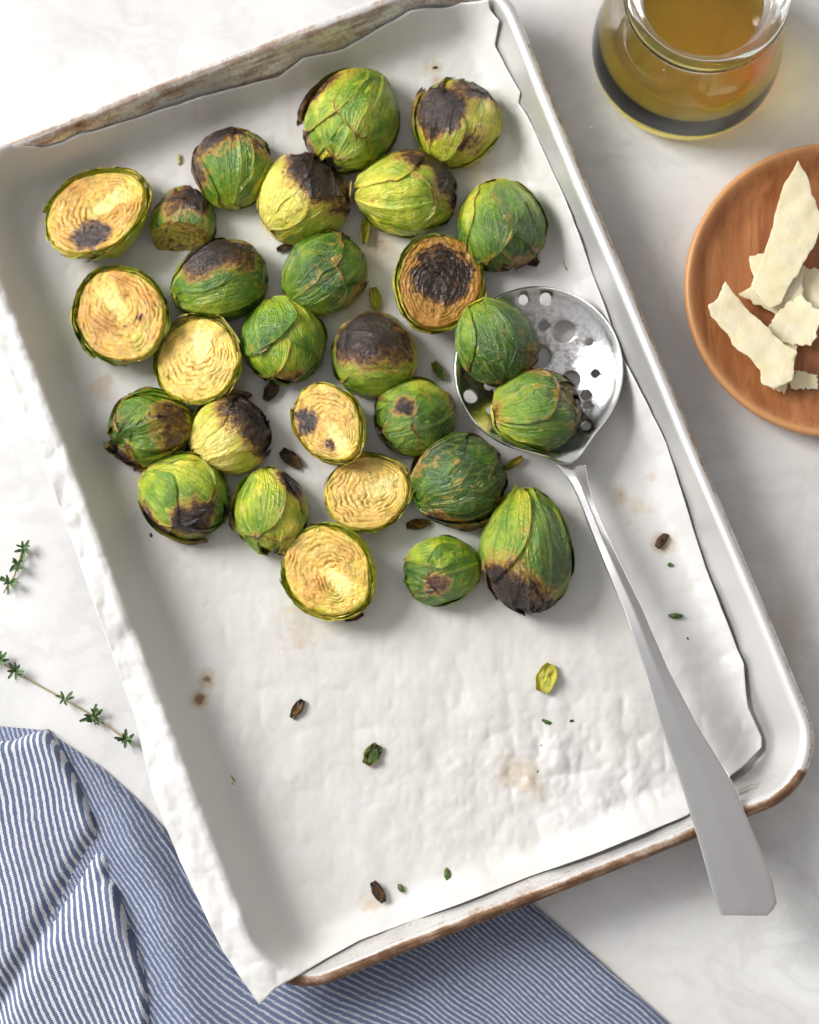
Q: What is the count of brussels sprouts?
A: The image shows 28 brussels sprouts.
